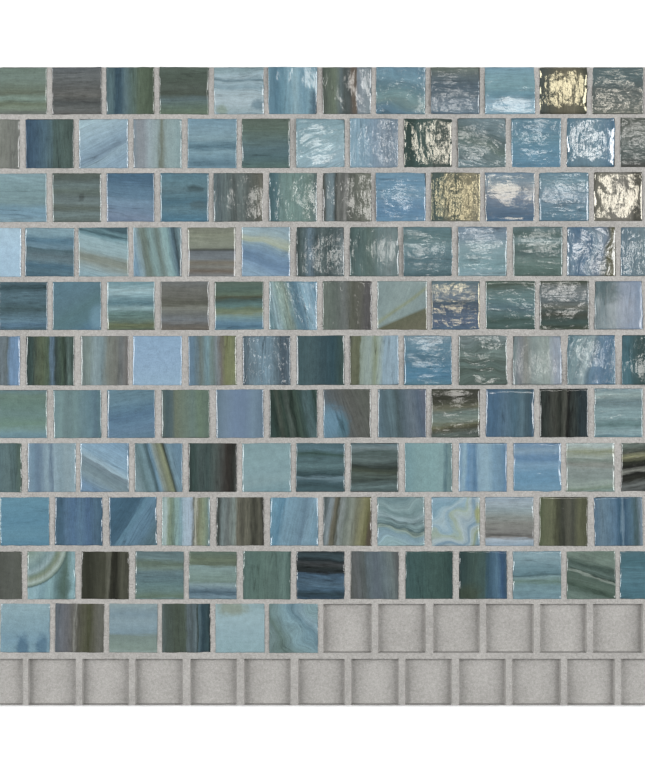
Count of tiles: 131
